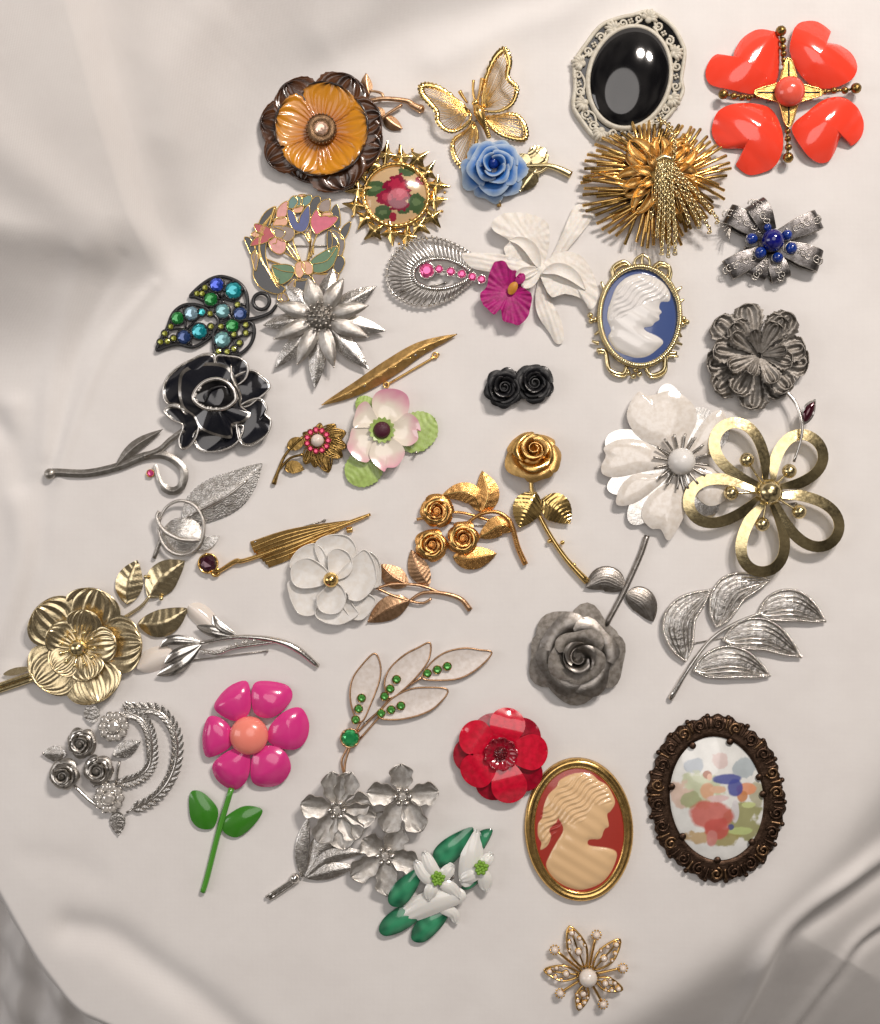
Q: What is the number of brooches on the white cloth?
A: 40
